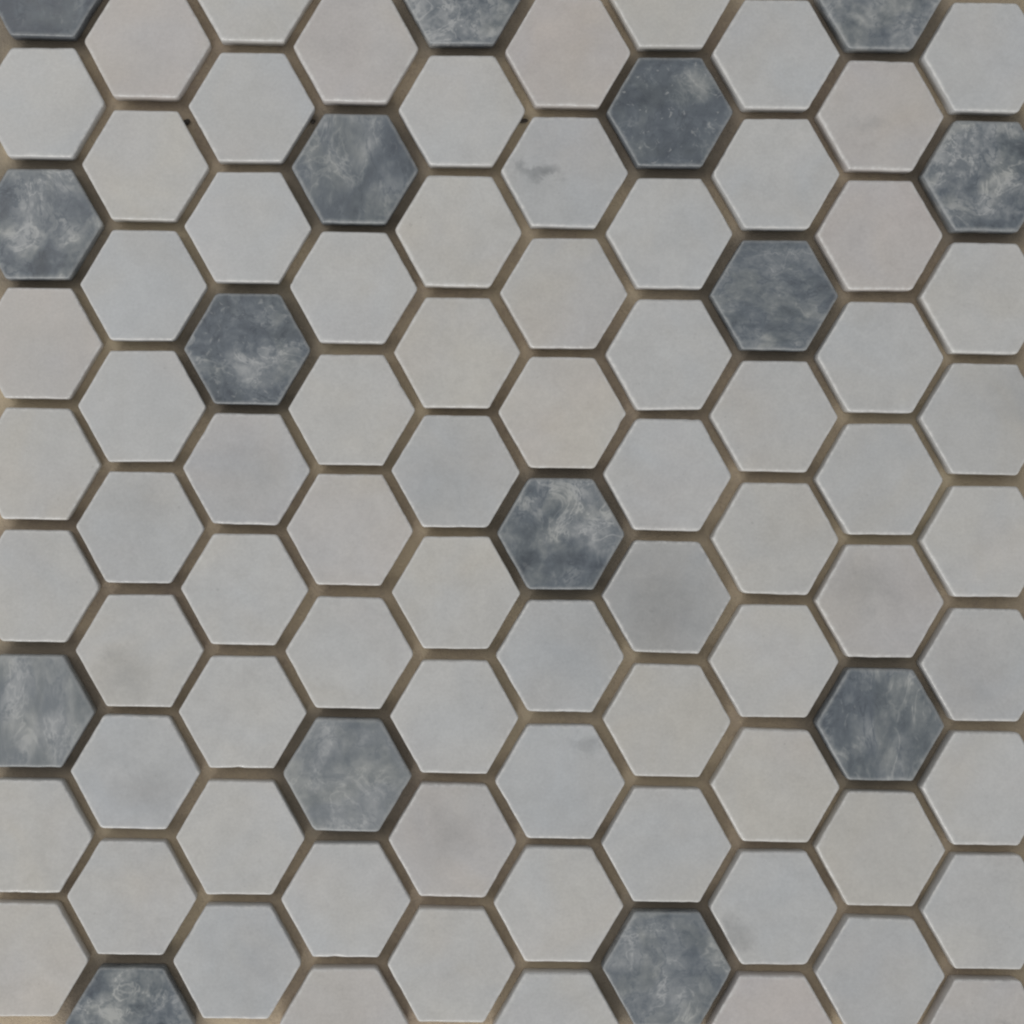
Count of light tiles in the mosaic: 75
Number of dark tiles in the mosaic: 15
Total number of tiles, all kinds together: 90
